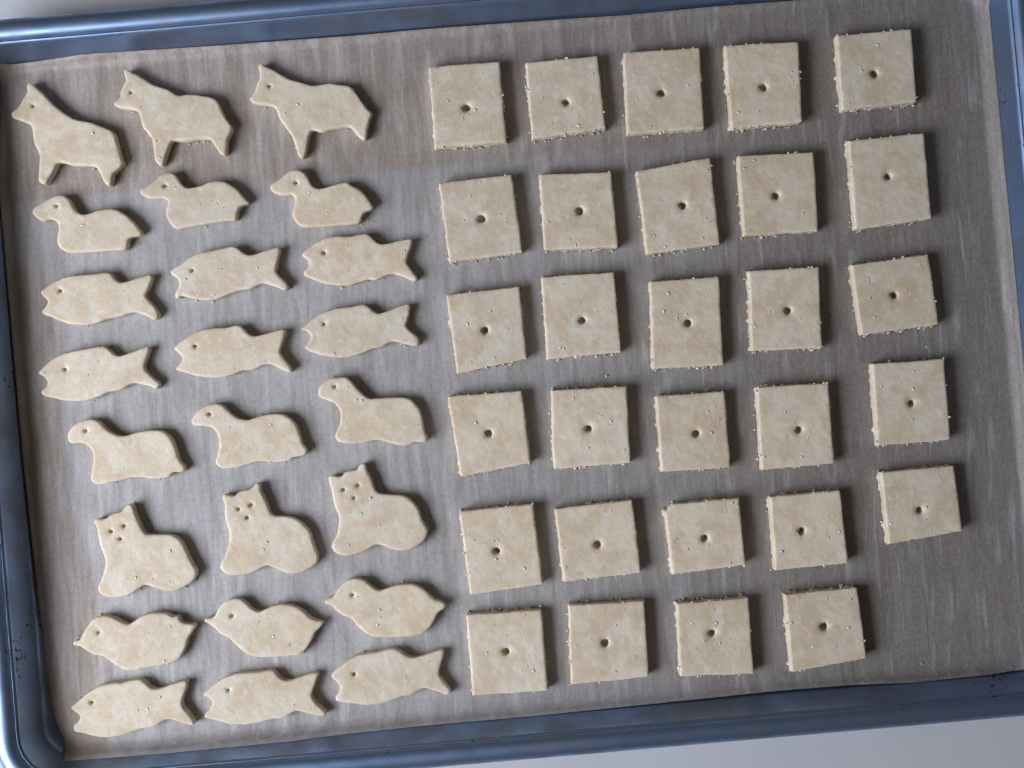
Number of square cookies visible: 29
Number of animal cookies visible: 24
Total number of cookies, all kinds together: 53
